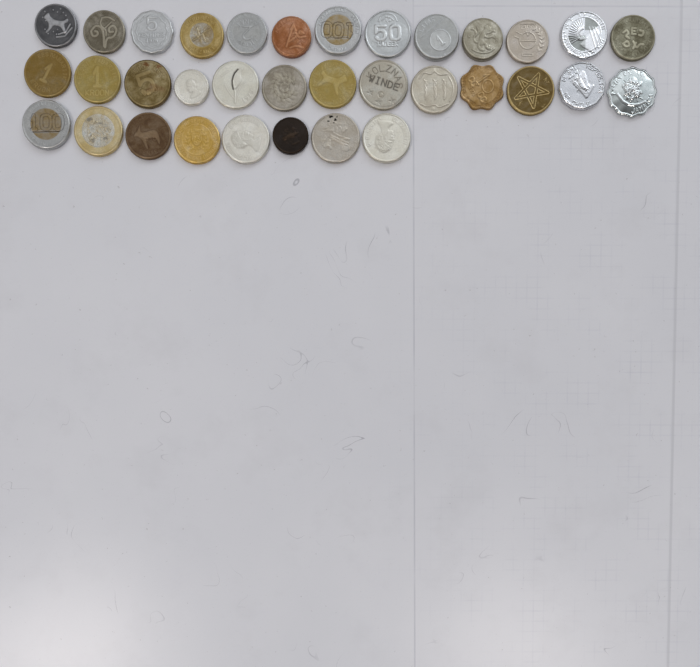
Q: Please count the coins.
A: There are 34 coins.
